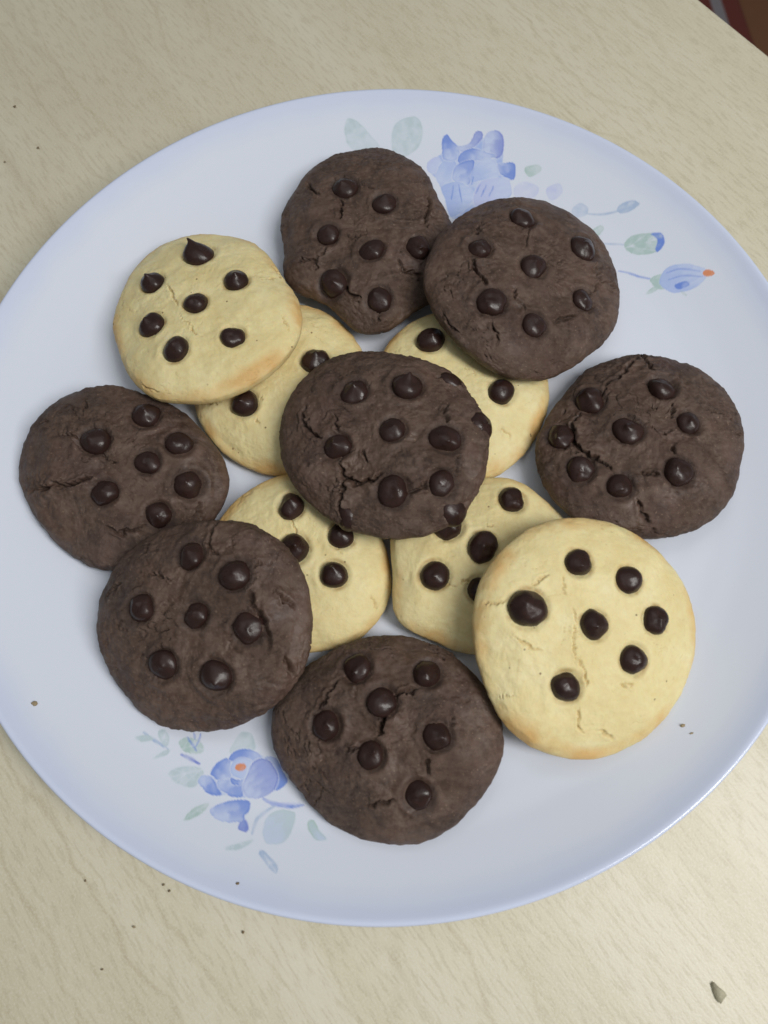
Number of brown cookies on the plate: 7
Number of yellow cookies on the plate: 6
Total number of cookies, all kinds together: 13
